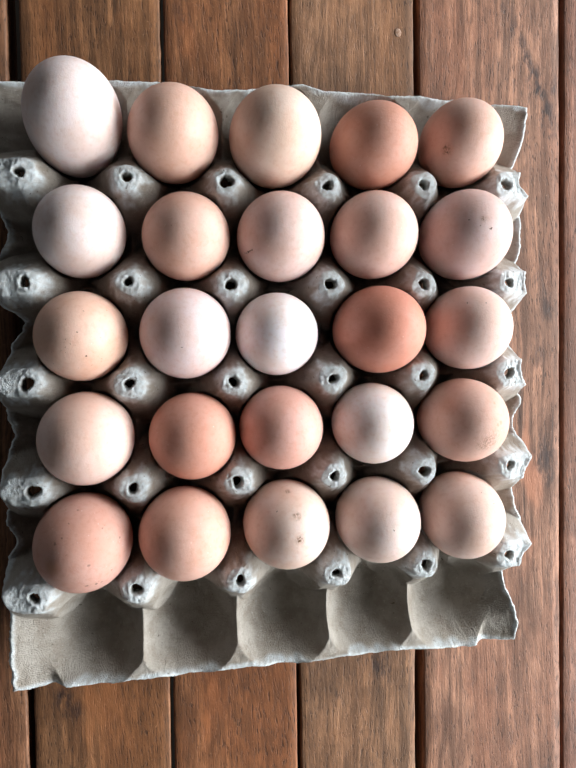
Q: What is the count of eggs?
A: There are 25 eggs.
